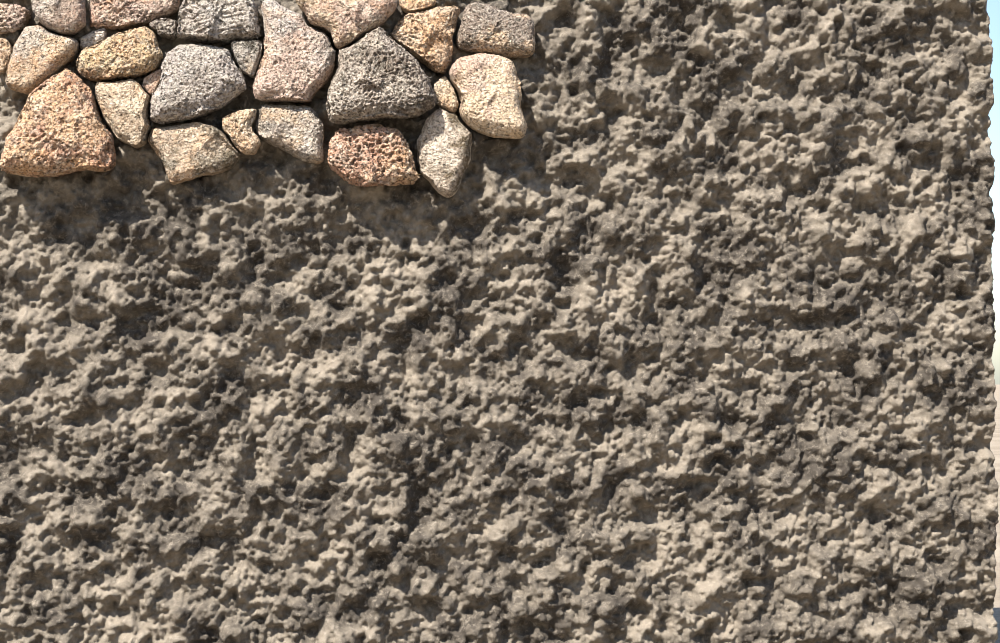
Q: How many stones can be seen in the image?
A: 27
